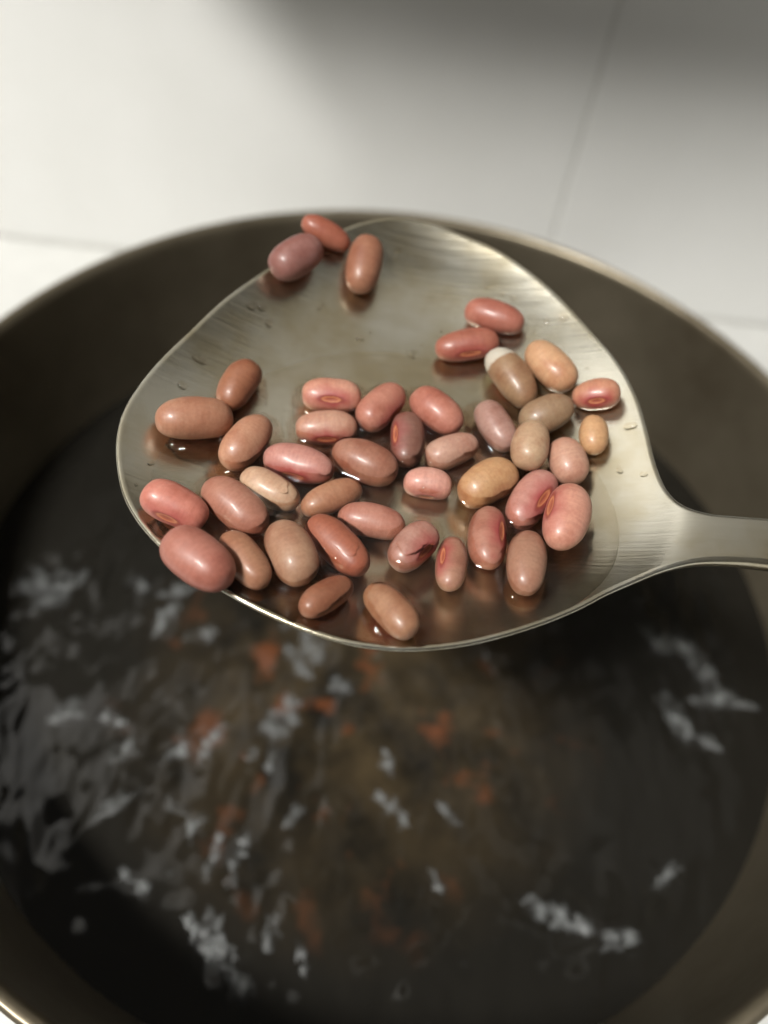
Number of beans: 43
